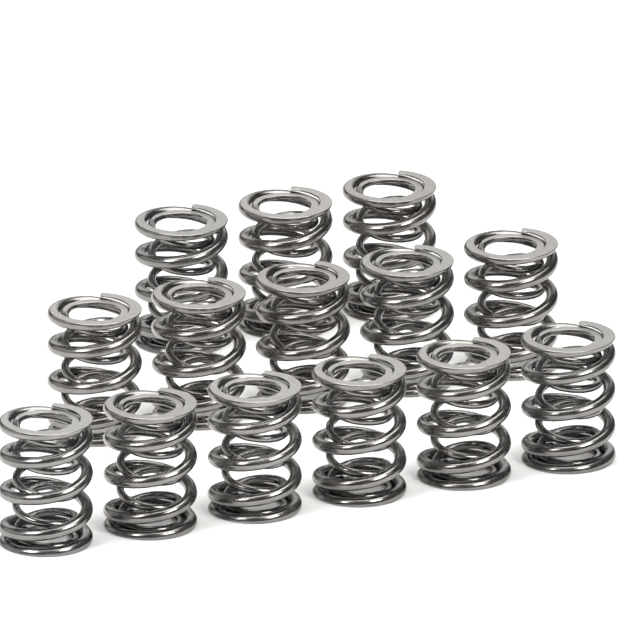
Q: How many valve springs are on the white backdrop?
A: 14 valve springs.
